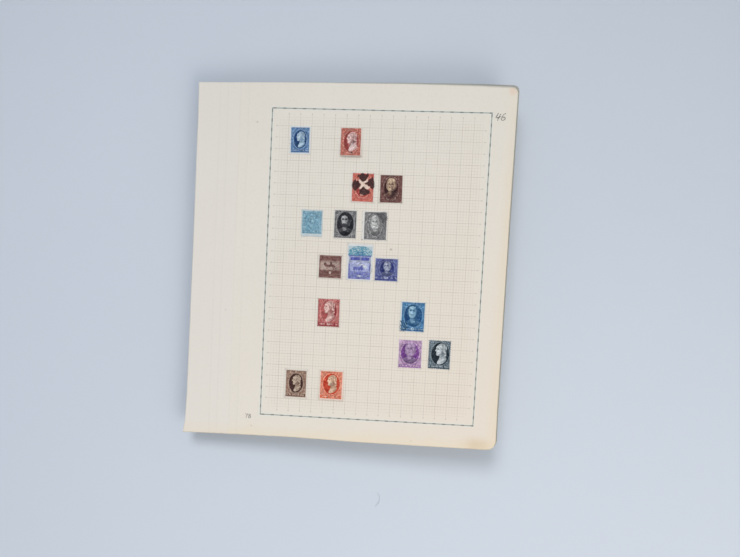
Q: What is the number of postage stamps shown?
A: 16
